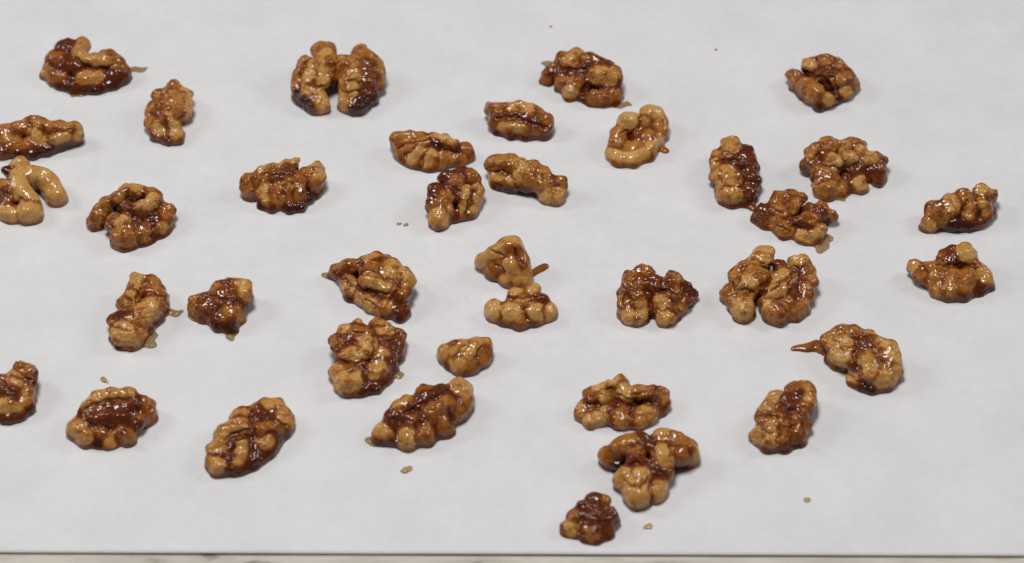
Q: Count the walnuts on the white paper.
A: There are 37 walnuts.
